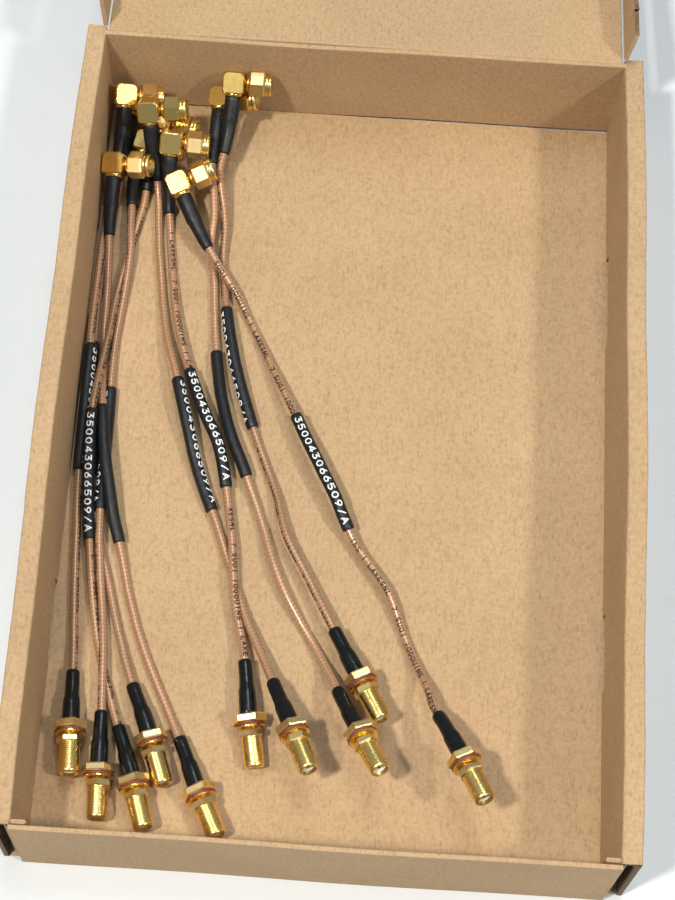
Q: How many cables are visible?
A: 10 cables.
